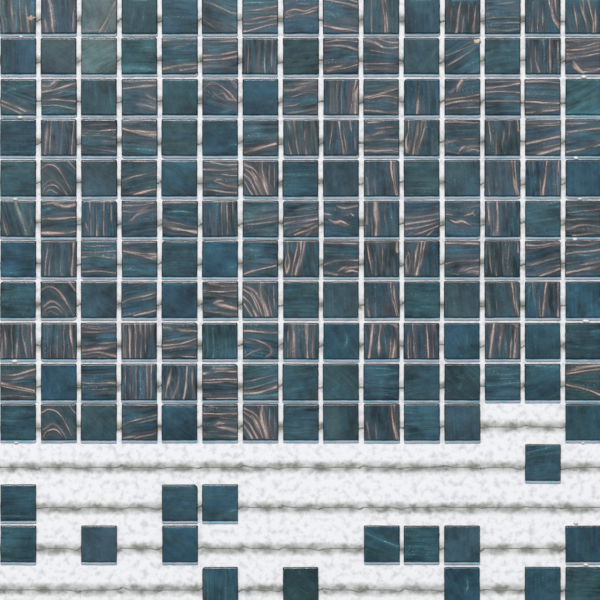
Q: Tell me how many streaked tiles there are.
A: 105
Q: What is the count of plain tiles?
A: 74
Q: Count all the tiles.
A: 179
